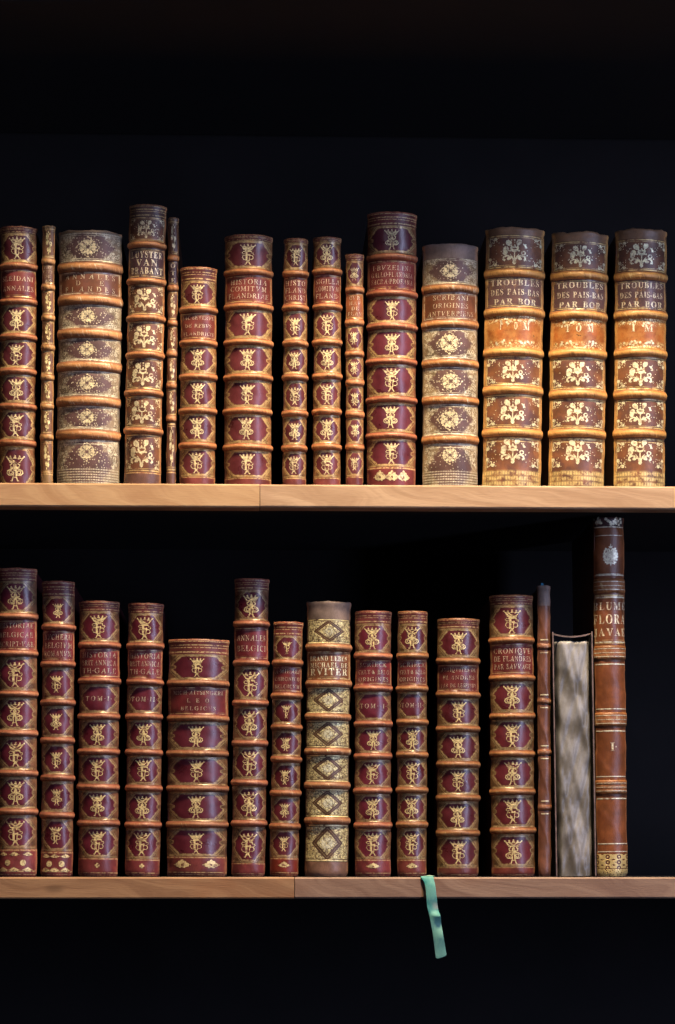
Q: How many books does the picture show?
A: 30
